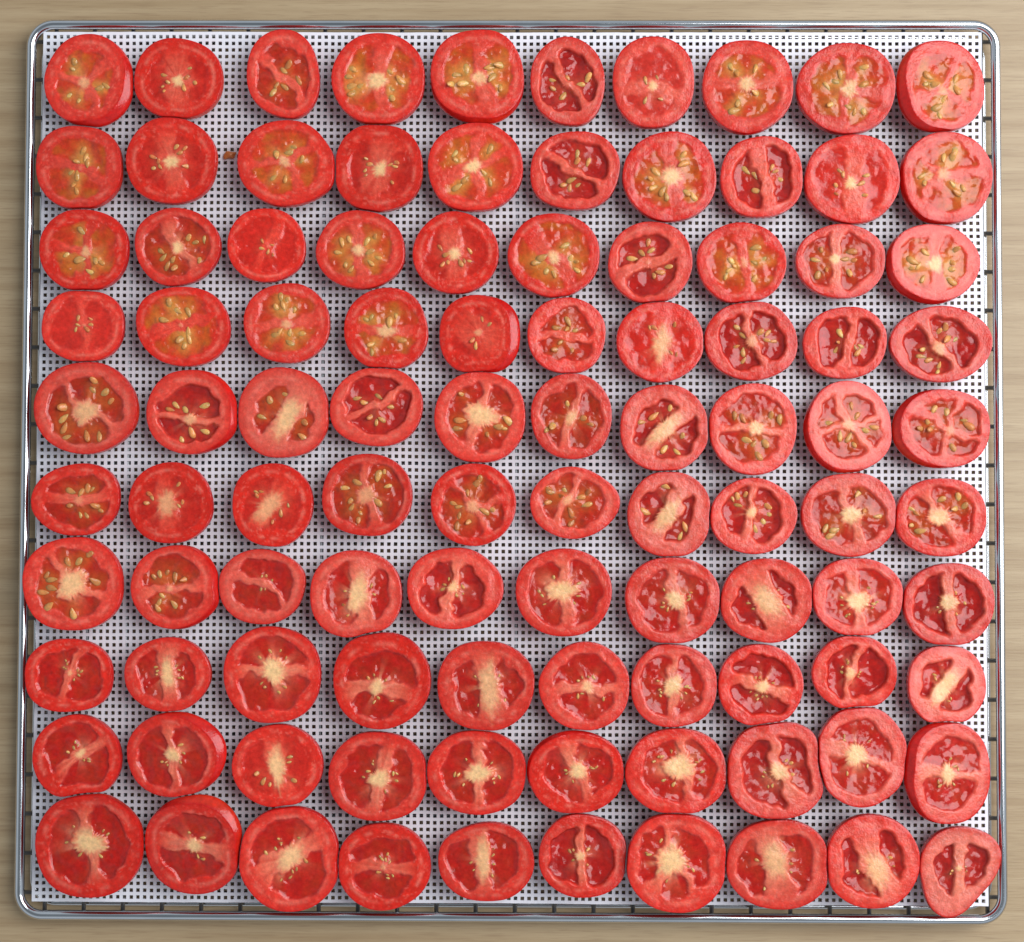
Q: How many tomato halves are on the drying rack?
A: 100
